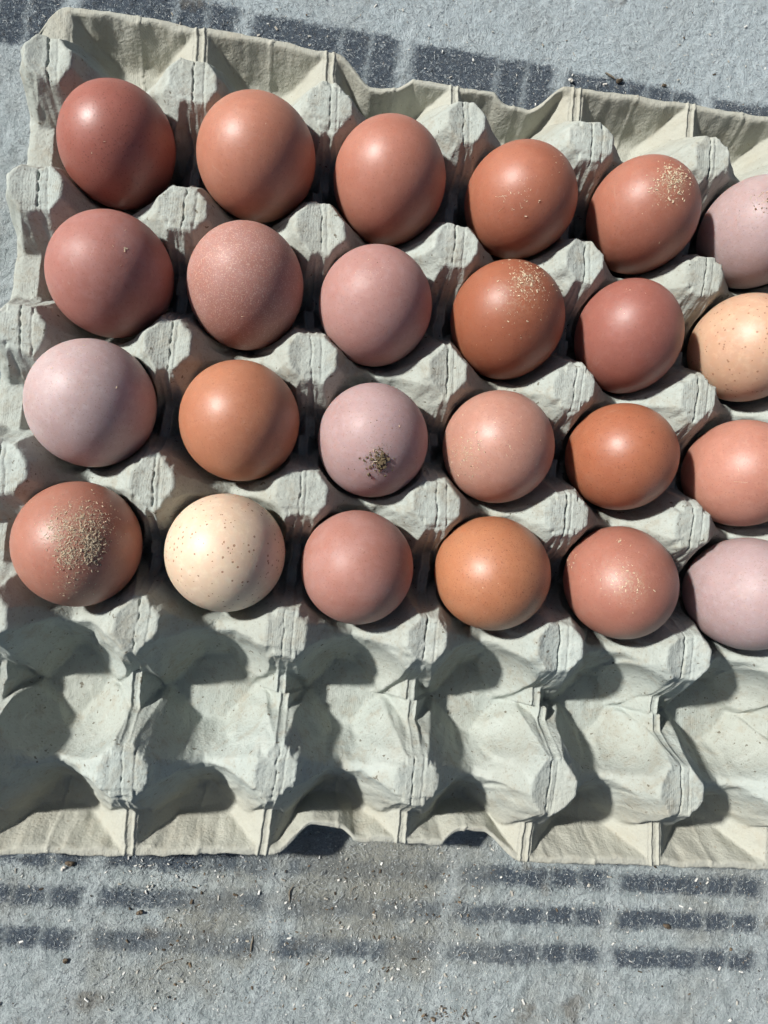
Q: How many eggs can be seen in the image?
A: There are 24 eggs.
